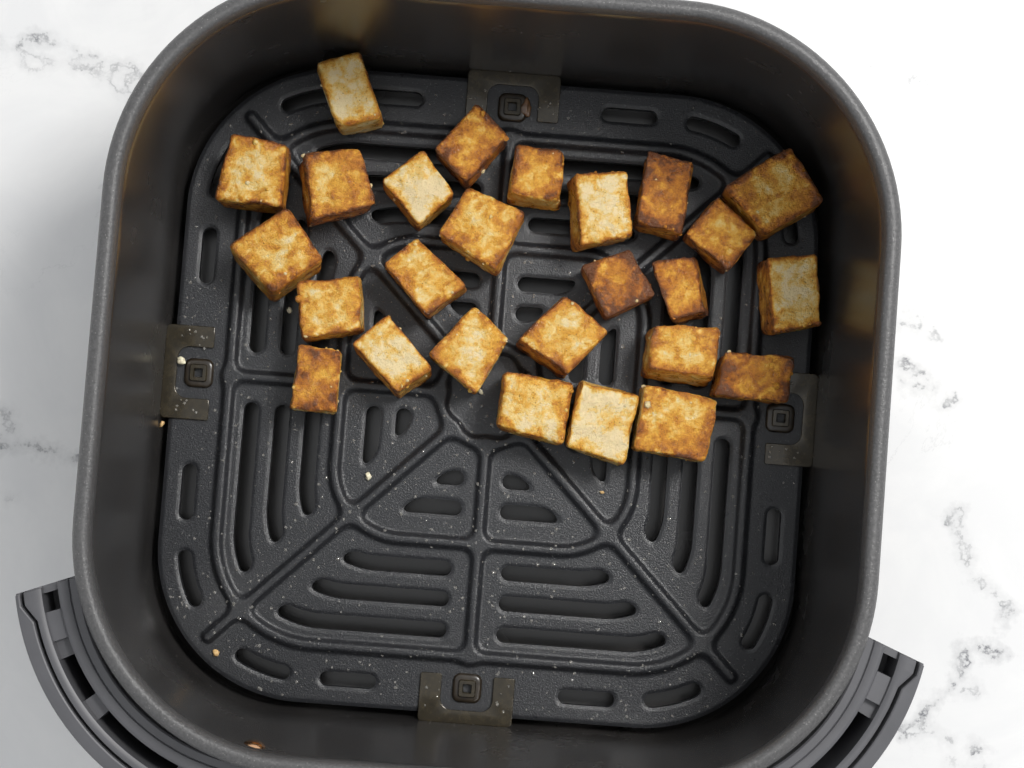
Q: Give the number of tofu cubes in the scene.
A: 26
